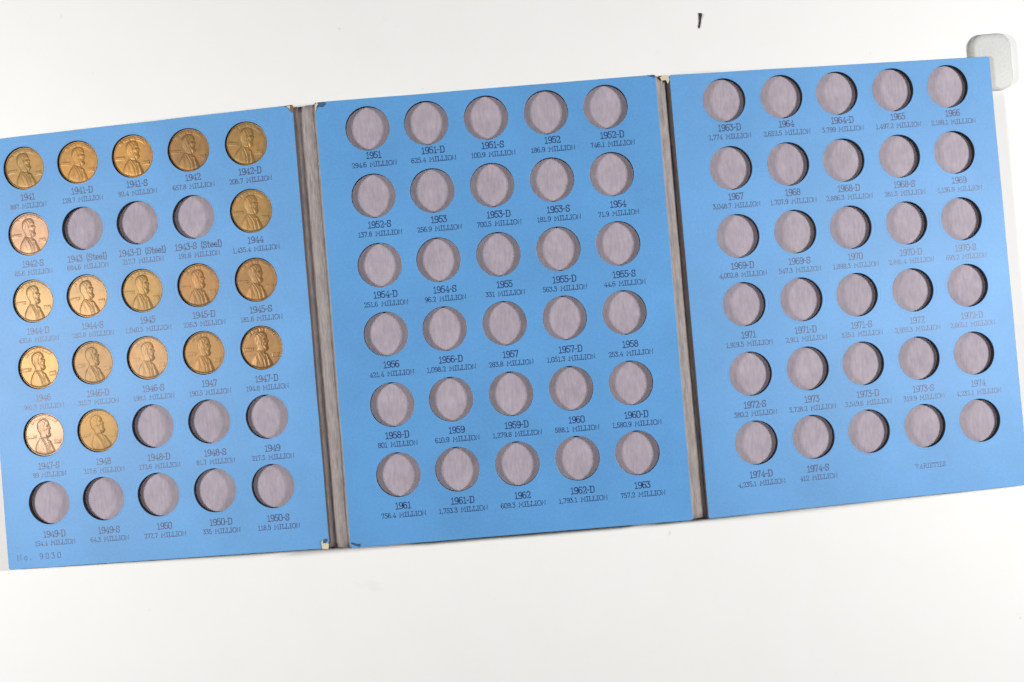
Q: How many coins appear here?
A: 19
